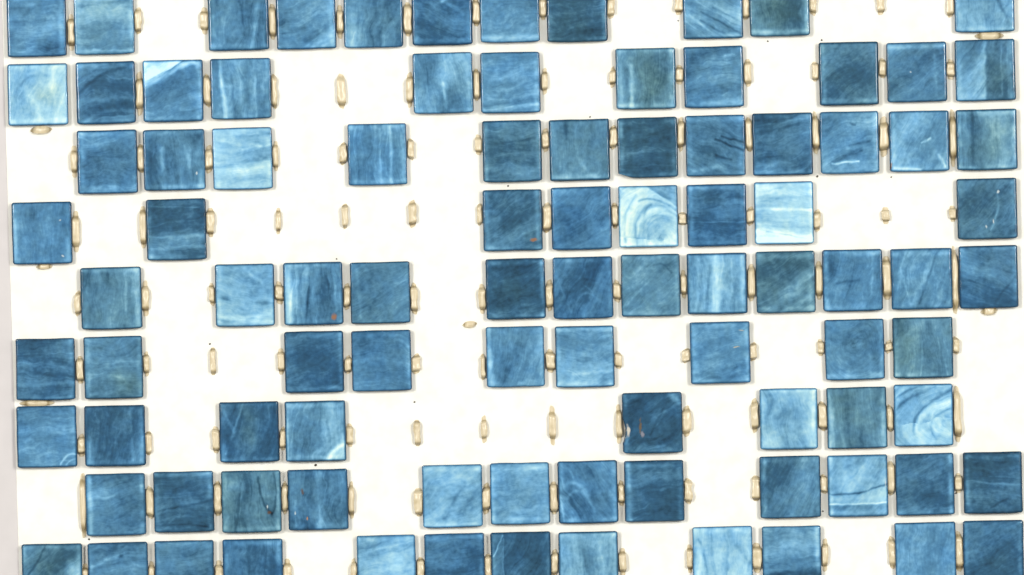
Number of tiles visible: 95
